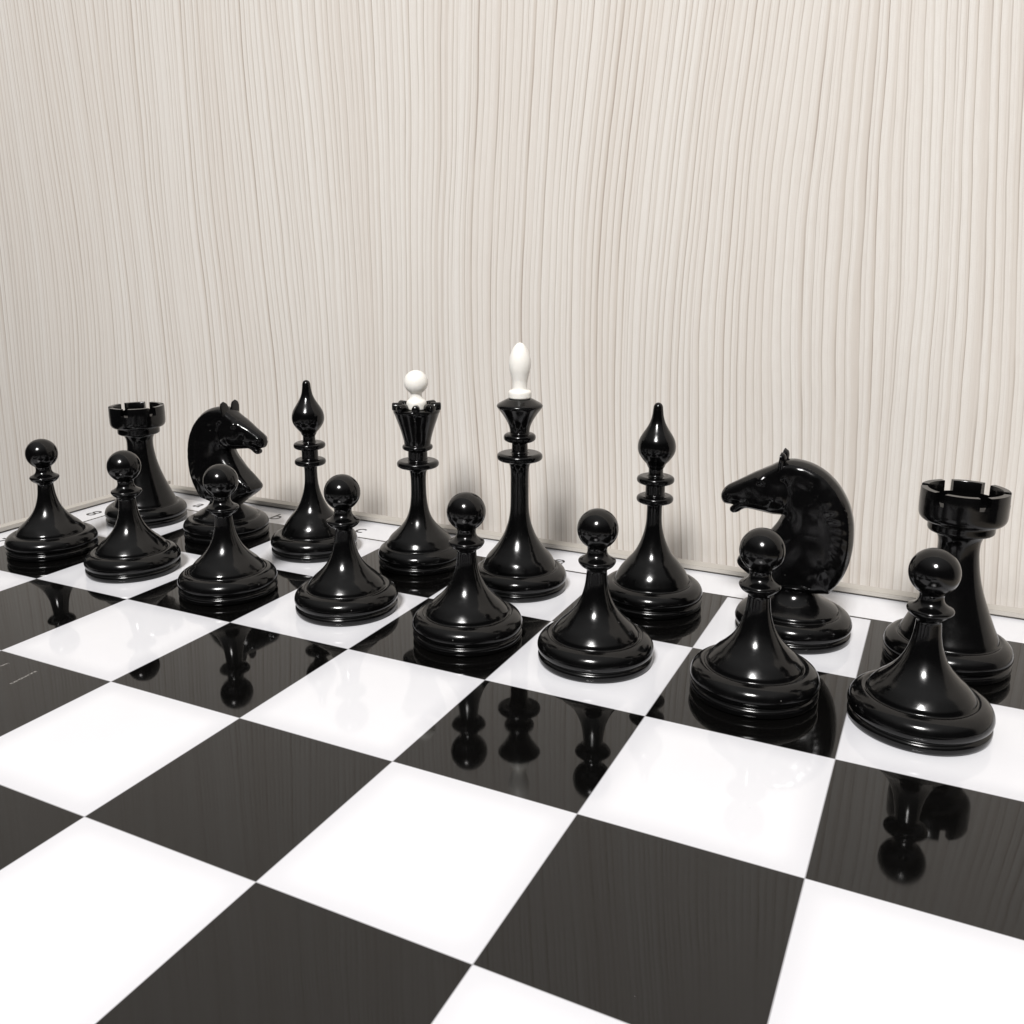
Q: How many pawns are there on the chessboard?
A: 8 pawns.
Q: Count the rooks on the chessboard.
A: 2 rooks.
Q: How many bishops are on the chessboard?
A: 2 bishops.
